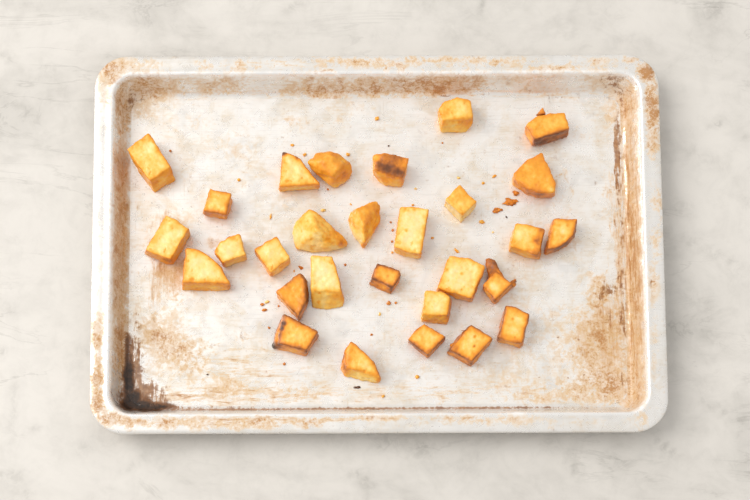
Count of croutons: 29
